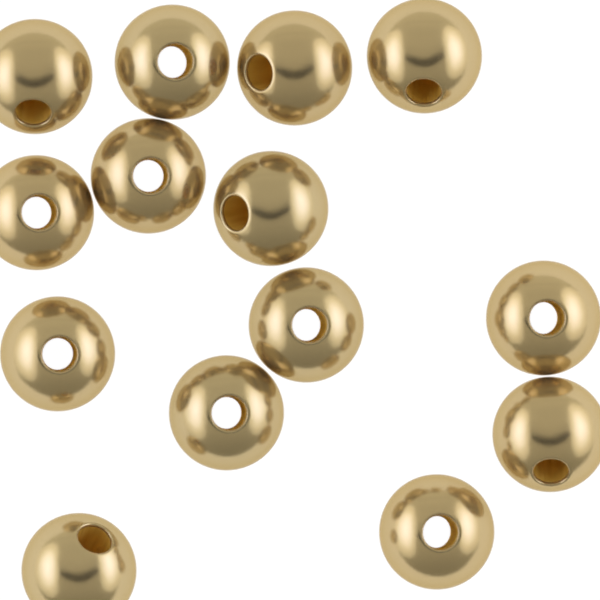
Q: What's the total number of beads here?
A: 14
